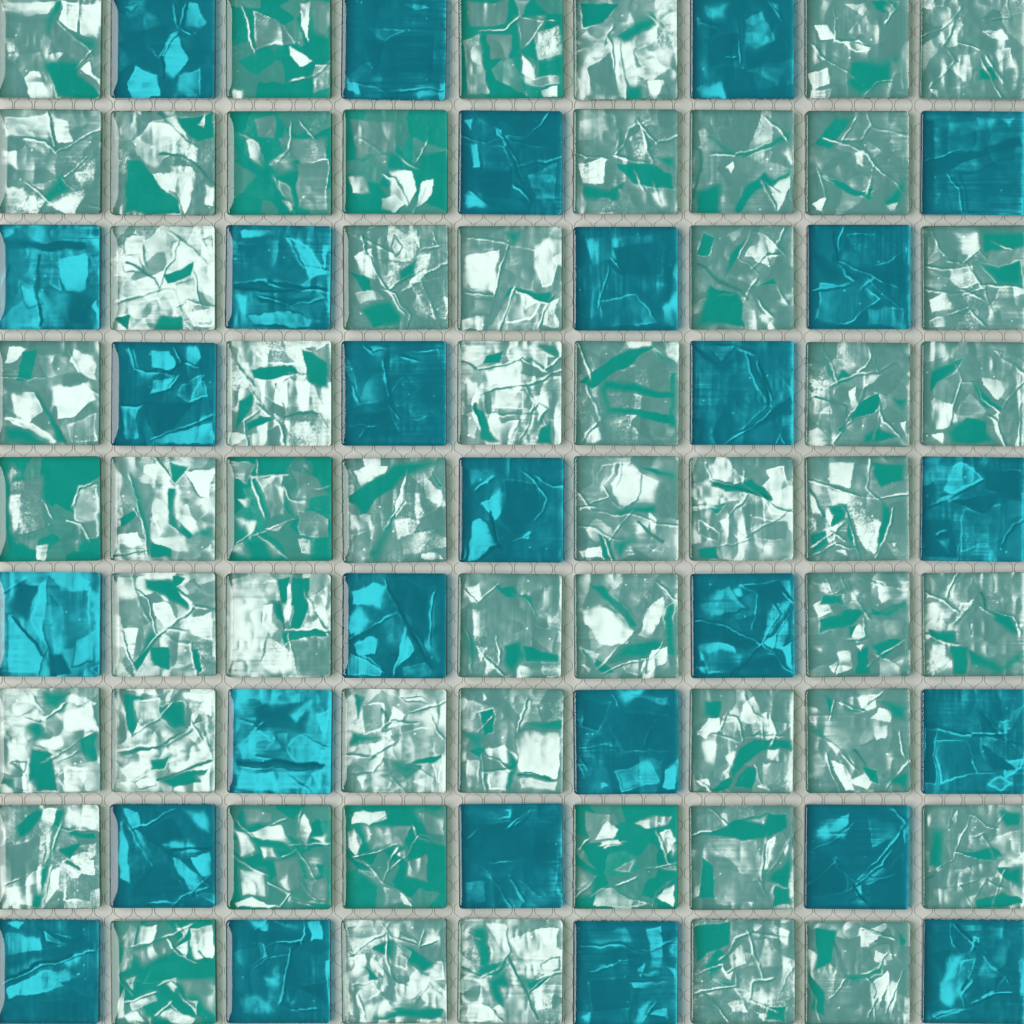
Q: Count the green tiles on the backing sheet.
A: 54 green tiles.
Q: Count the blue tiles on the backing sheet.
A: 27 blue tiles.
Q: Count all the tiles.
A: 81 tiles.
